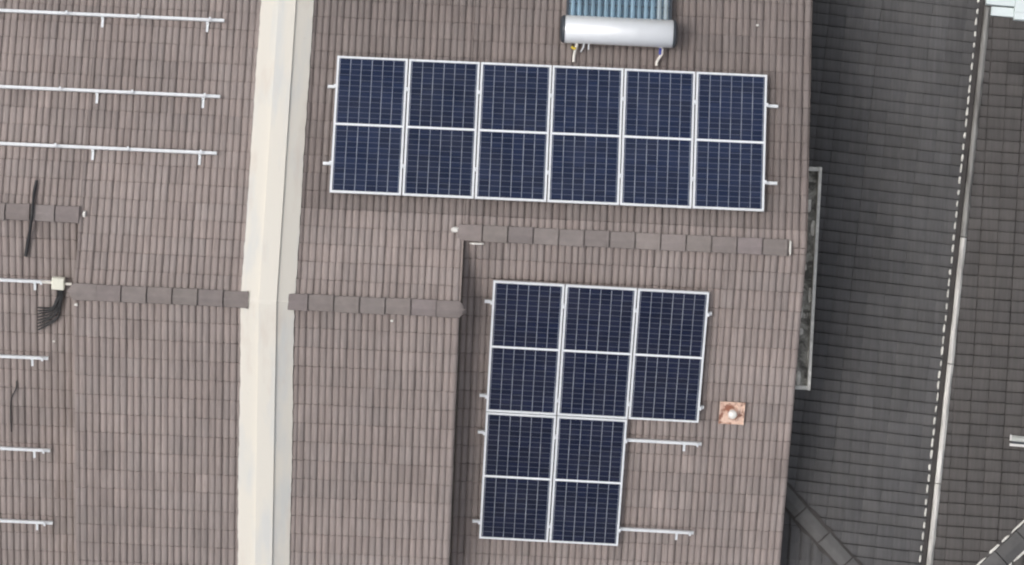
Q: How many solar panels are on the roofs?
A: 11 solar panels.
